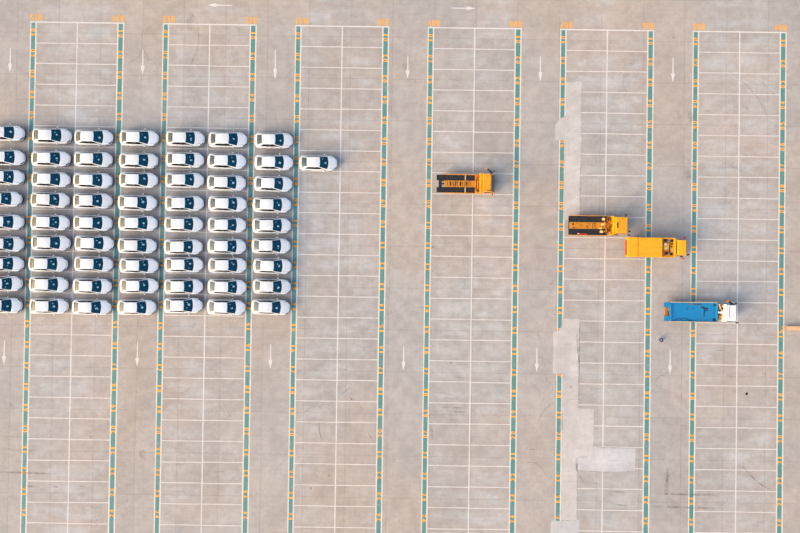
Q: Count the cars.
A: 64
